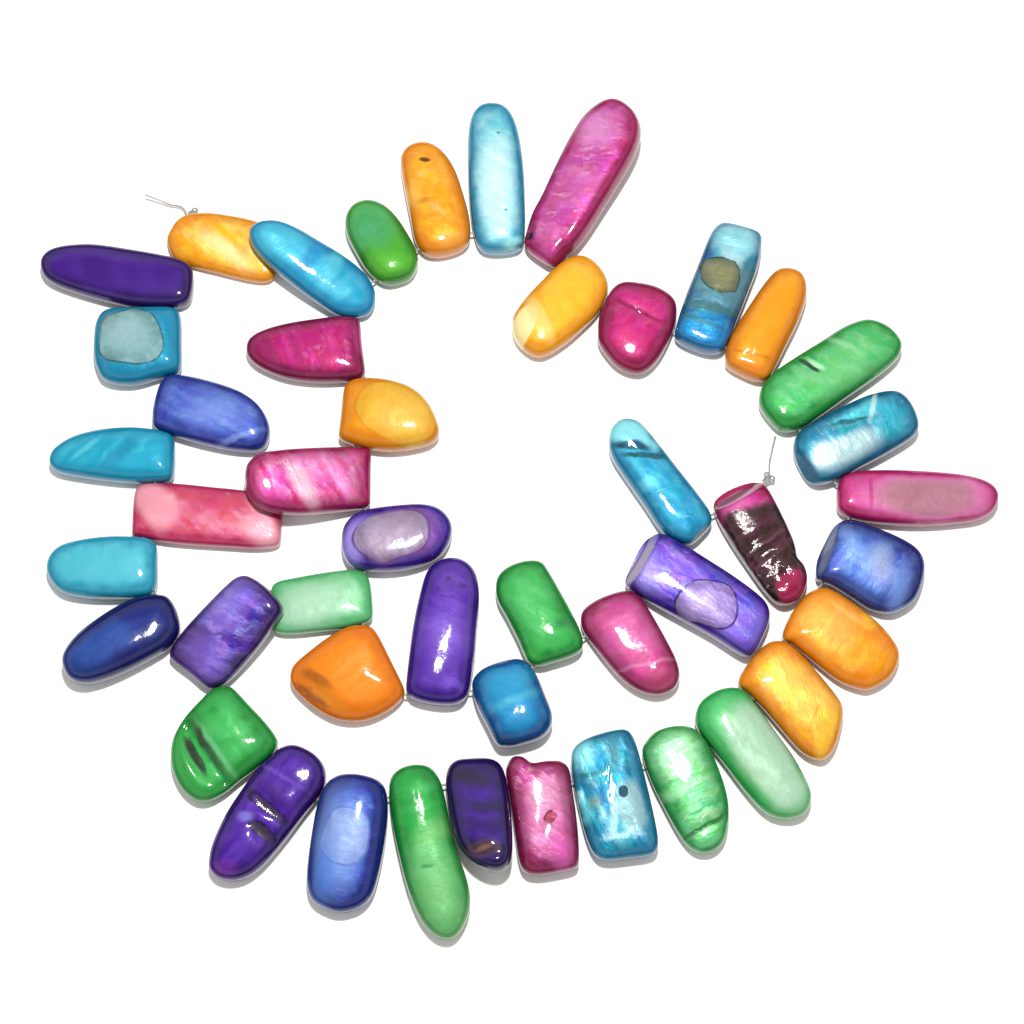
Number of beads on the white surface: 46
